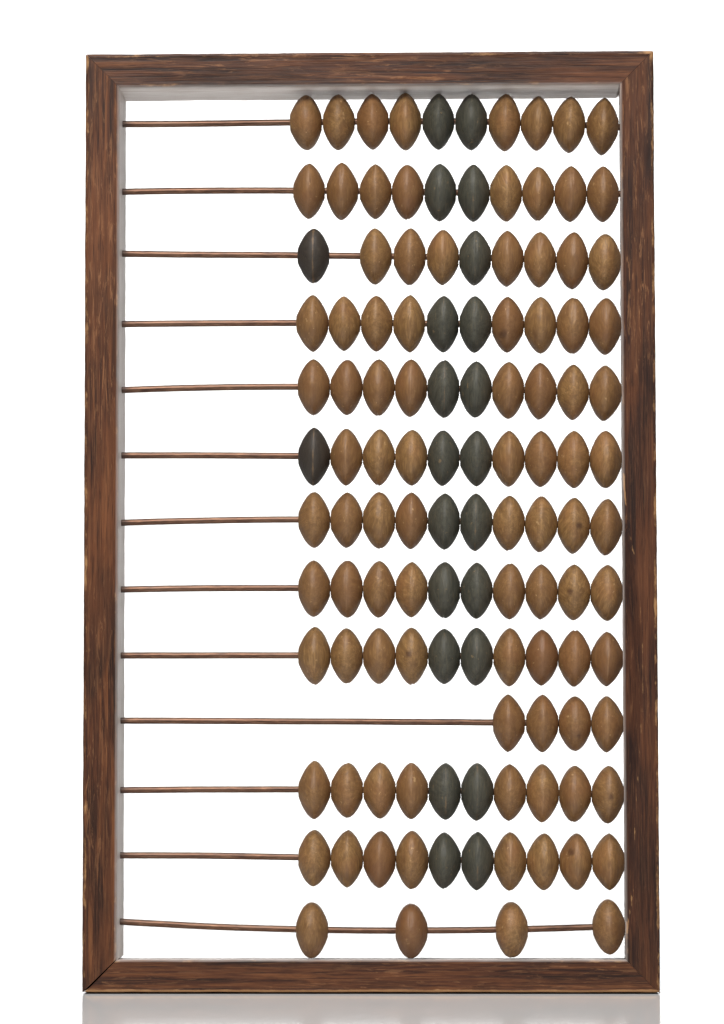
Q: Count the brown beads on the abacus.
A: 94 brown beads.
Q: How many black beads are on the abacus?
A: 23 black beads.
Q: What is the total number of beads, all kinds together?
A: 117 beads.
